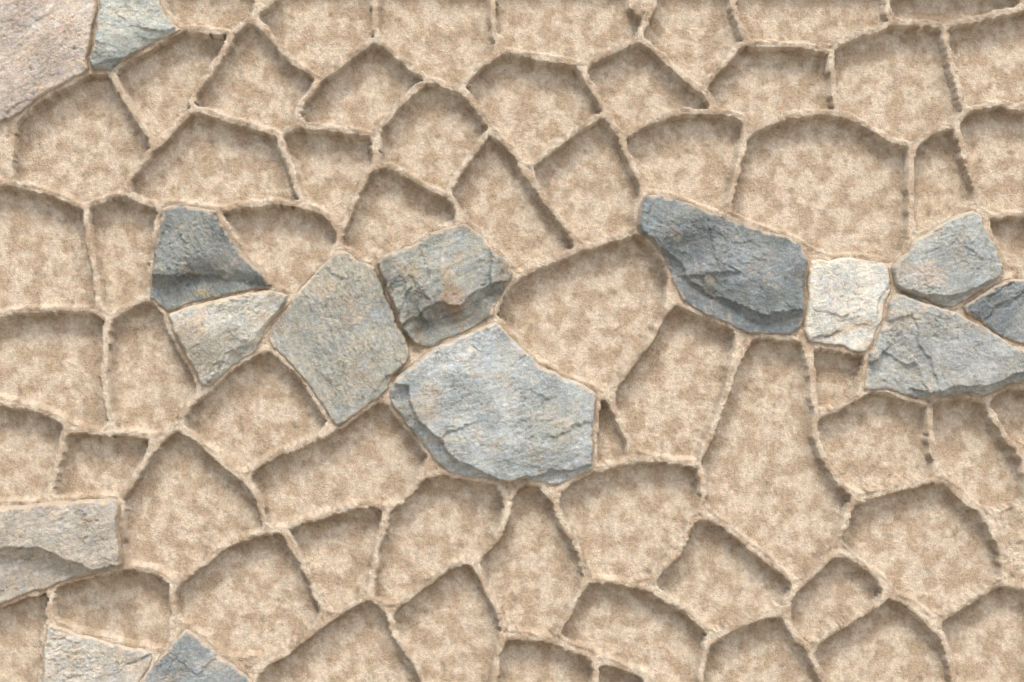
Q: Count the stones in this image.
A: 15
